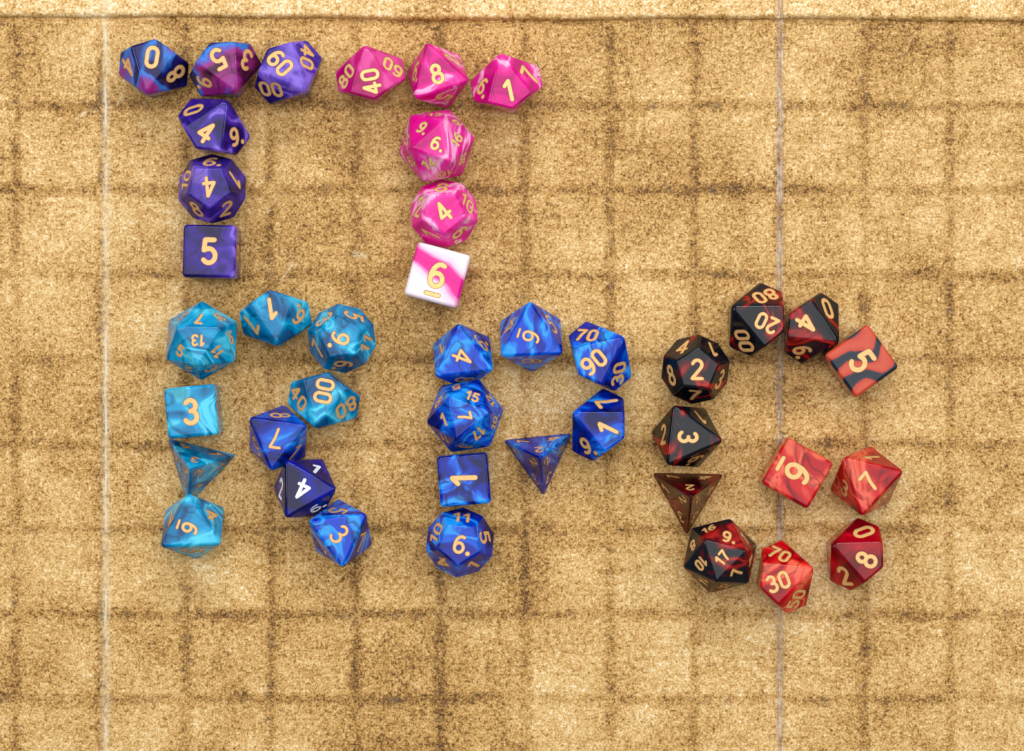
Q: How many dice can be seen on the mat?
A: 41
